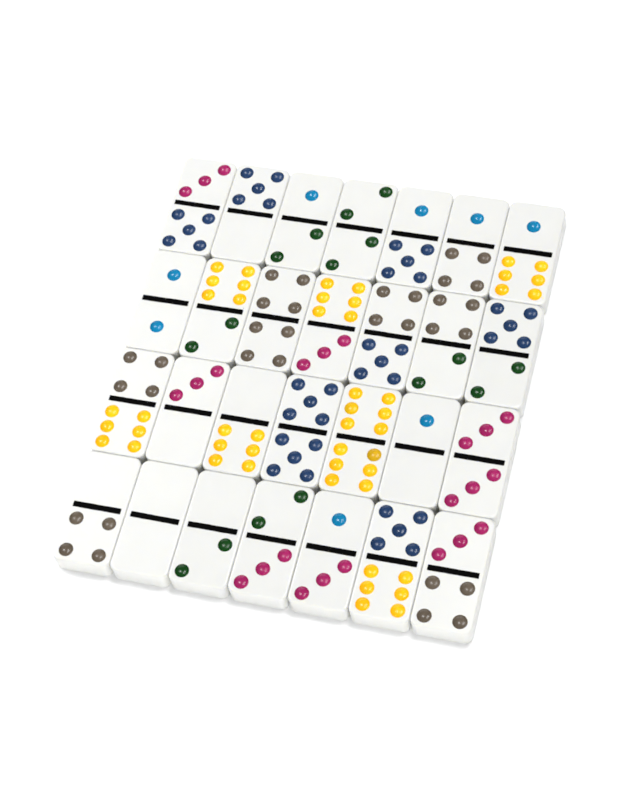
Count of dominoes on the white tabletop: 28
